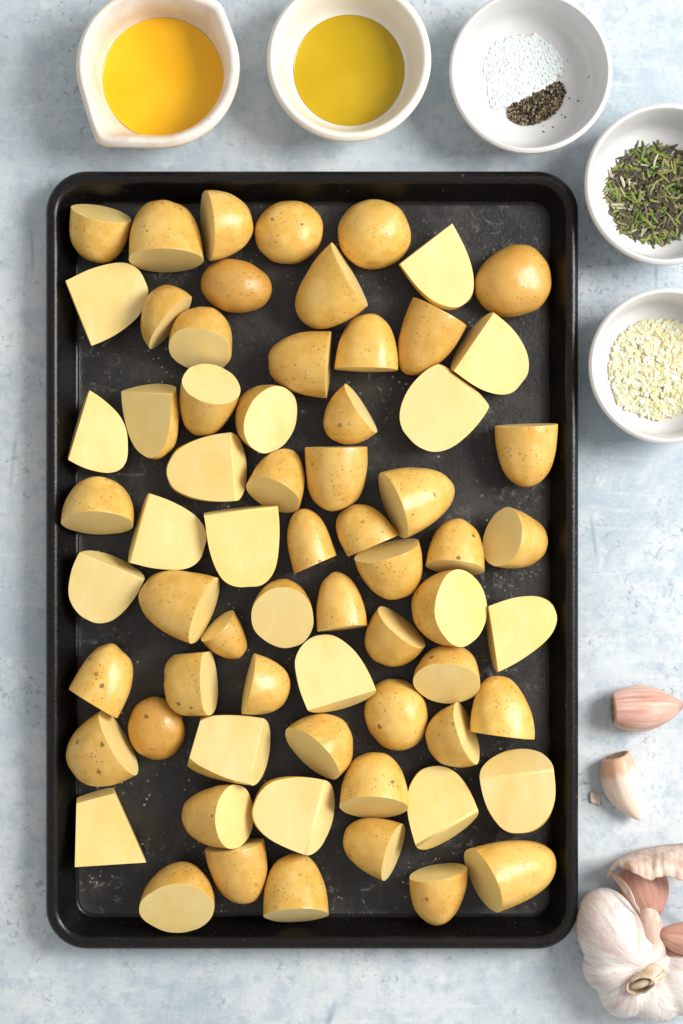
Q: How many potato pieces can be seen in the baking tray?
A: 67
